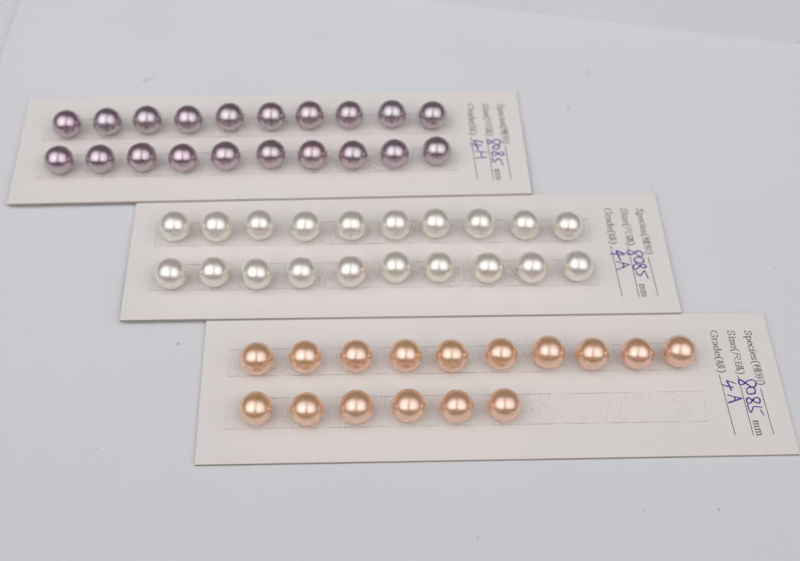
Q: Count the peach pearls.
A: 16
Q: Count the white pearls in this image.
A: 20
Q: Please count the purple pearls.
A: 20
